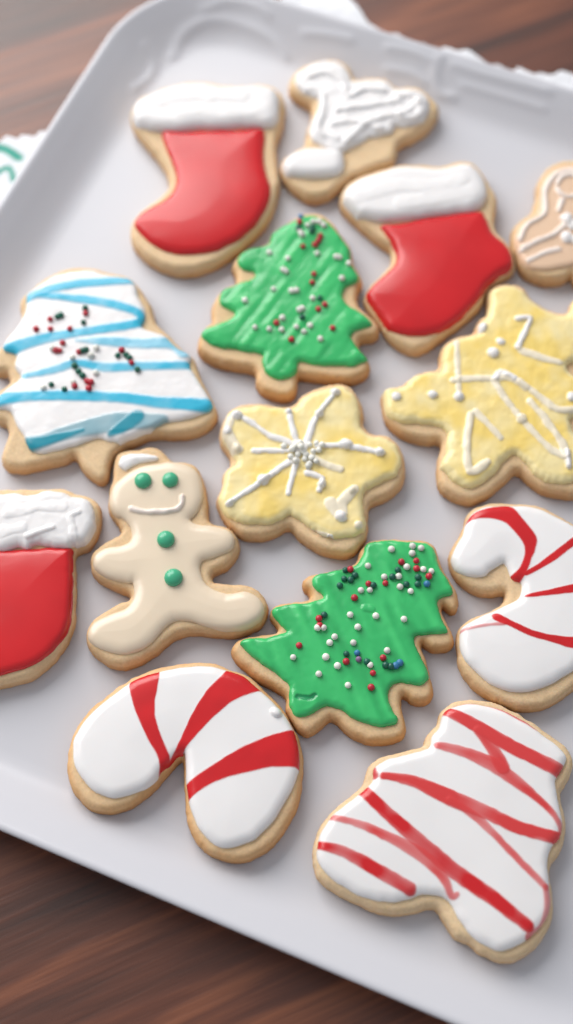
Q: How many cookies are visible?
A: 14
